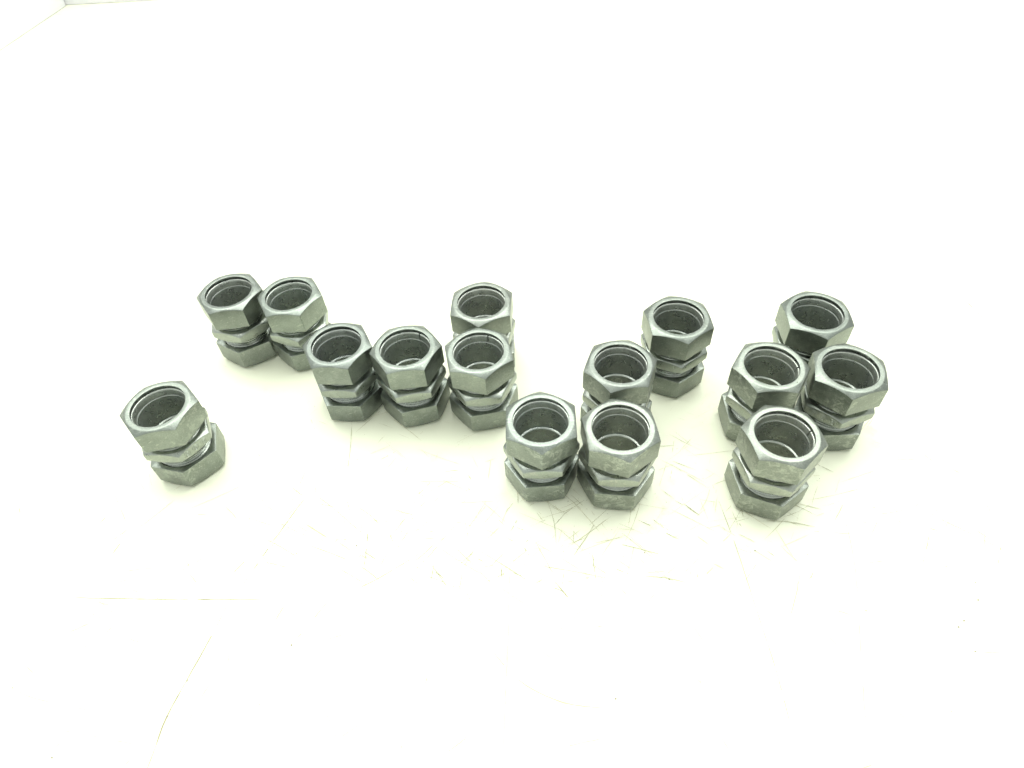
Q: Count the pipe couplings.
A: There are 15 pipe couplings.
